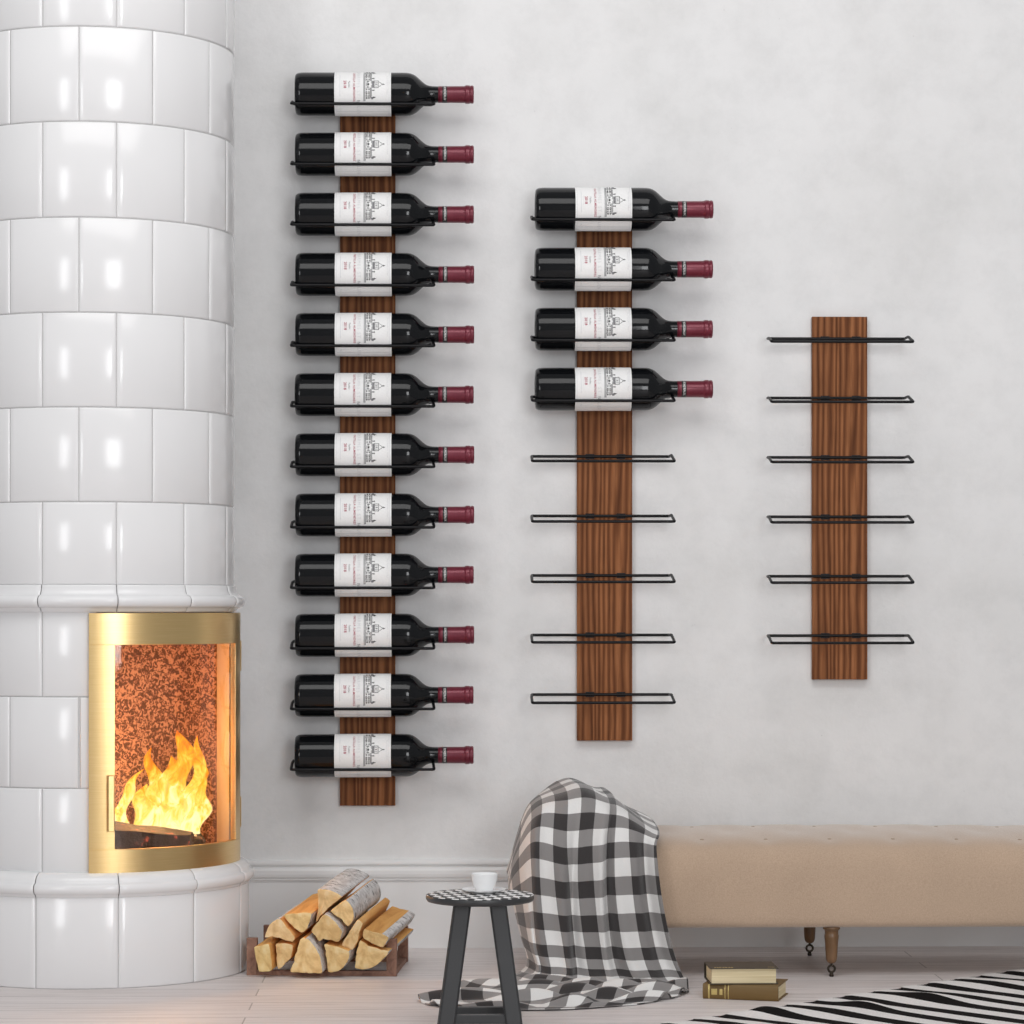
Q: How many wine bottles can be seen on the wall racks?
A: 16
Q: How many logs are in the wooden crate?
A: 12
